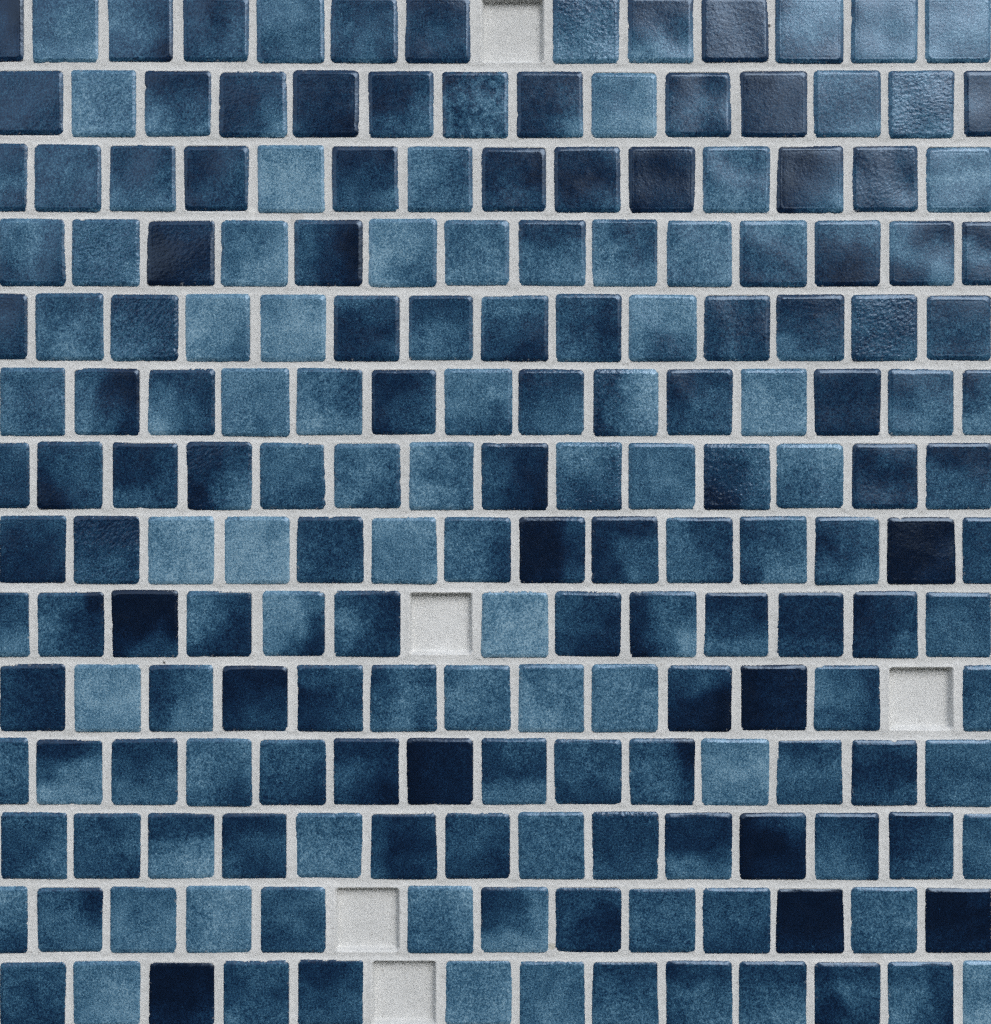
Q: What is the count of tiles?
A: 191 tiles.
